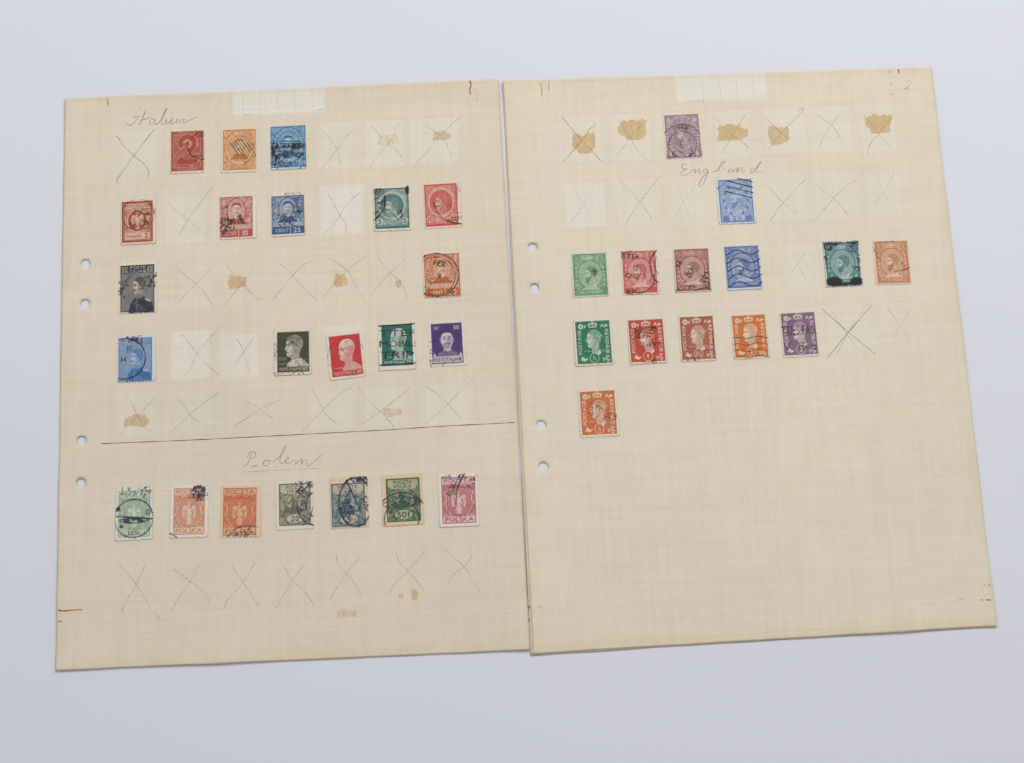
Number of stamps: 36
